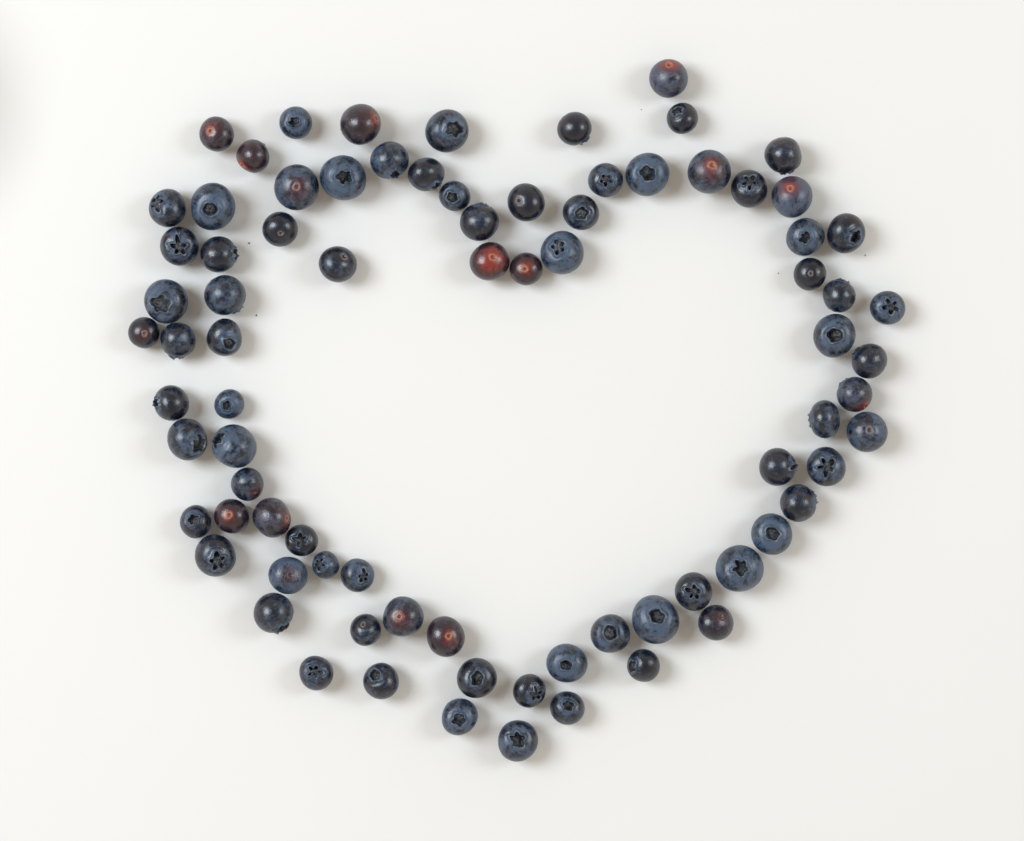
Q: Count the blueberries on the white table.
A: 81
